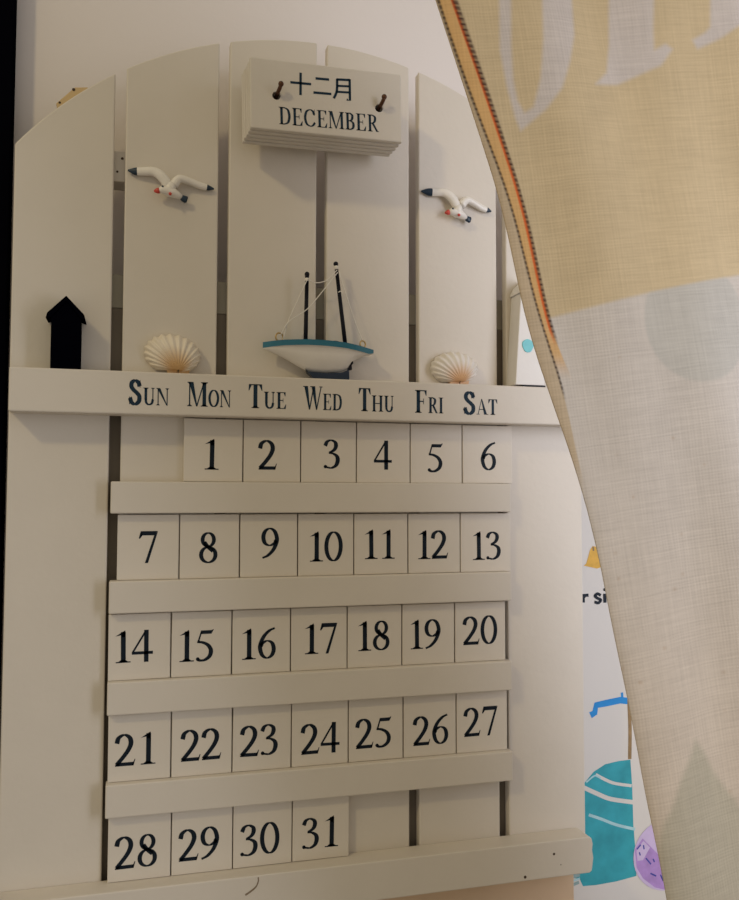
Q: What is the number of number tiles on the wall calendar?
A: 31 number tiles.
